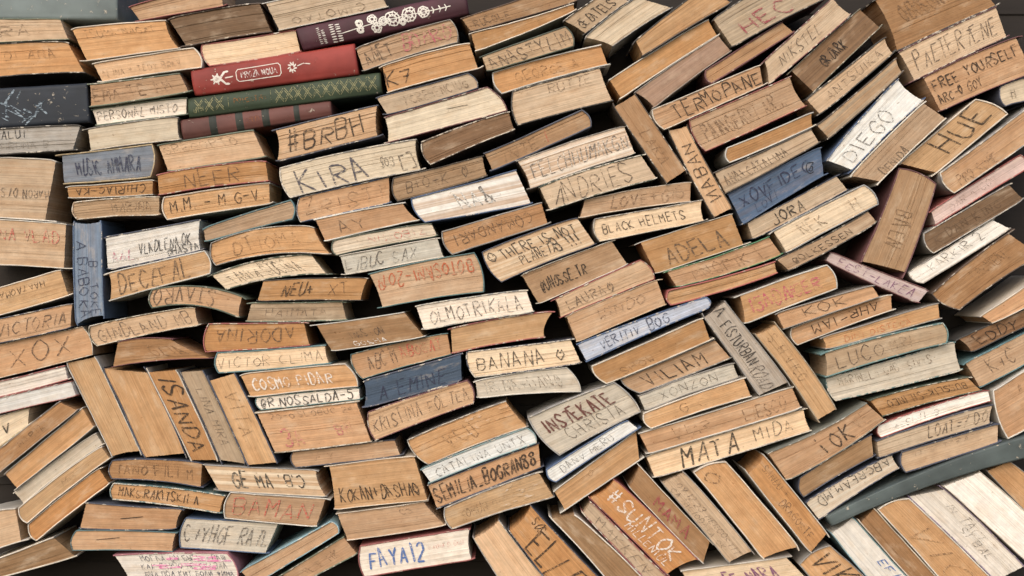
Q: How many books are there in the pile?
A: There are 200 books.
